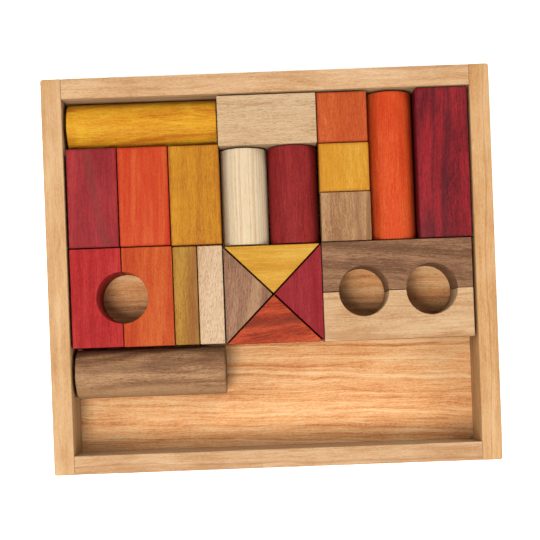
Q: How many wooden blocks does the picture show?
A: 23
